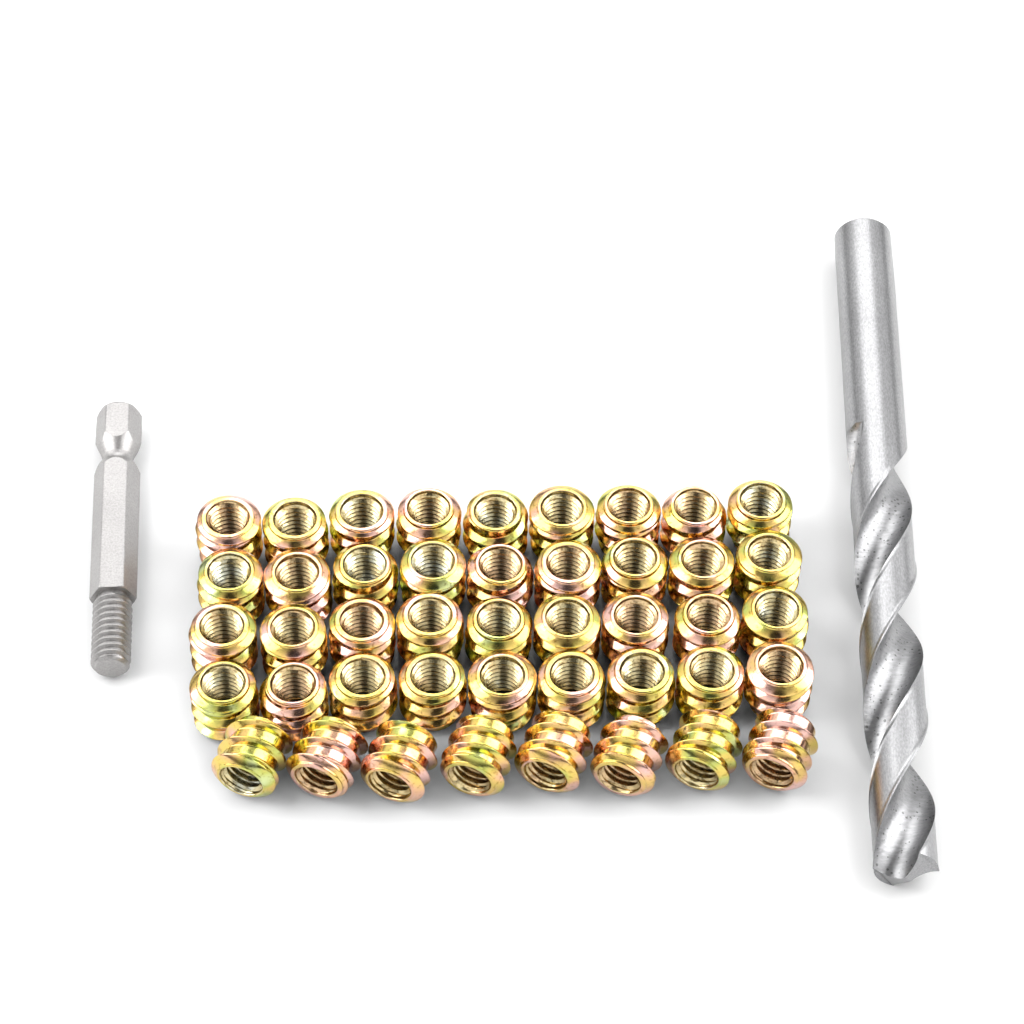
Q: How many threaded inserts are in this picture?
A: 44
